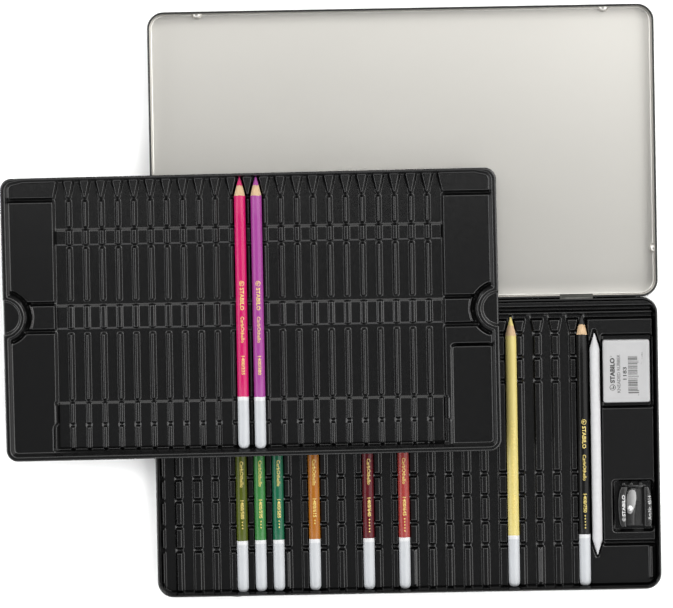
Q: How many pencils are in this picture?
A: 10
